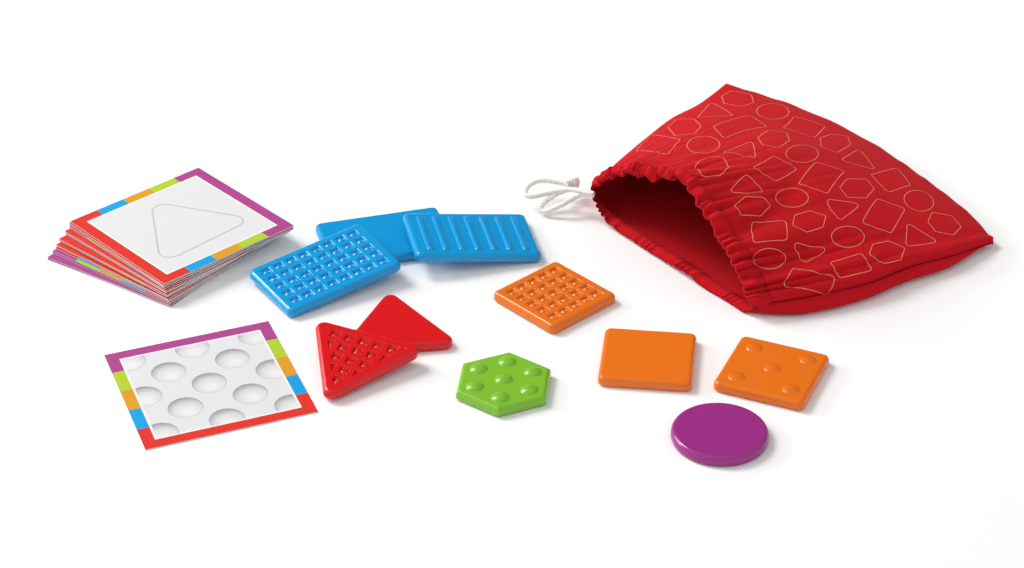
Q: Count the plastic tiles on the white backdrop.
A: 10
